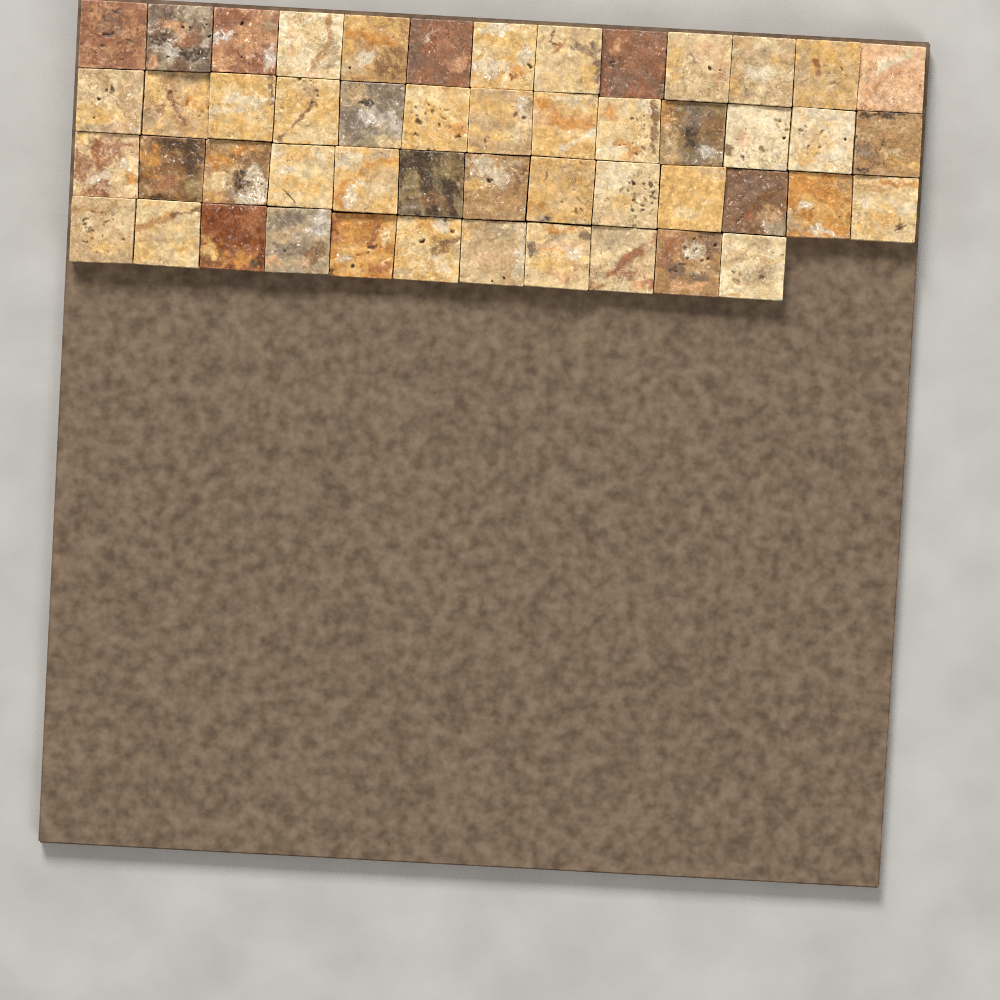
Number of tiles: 50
